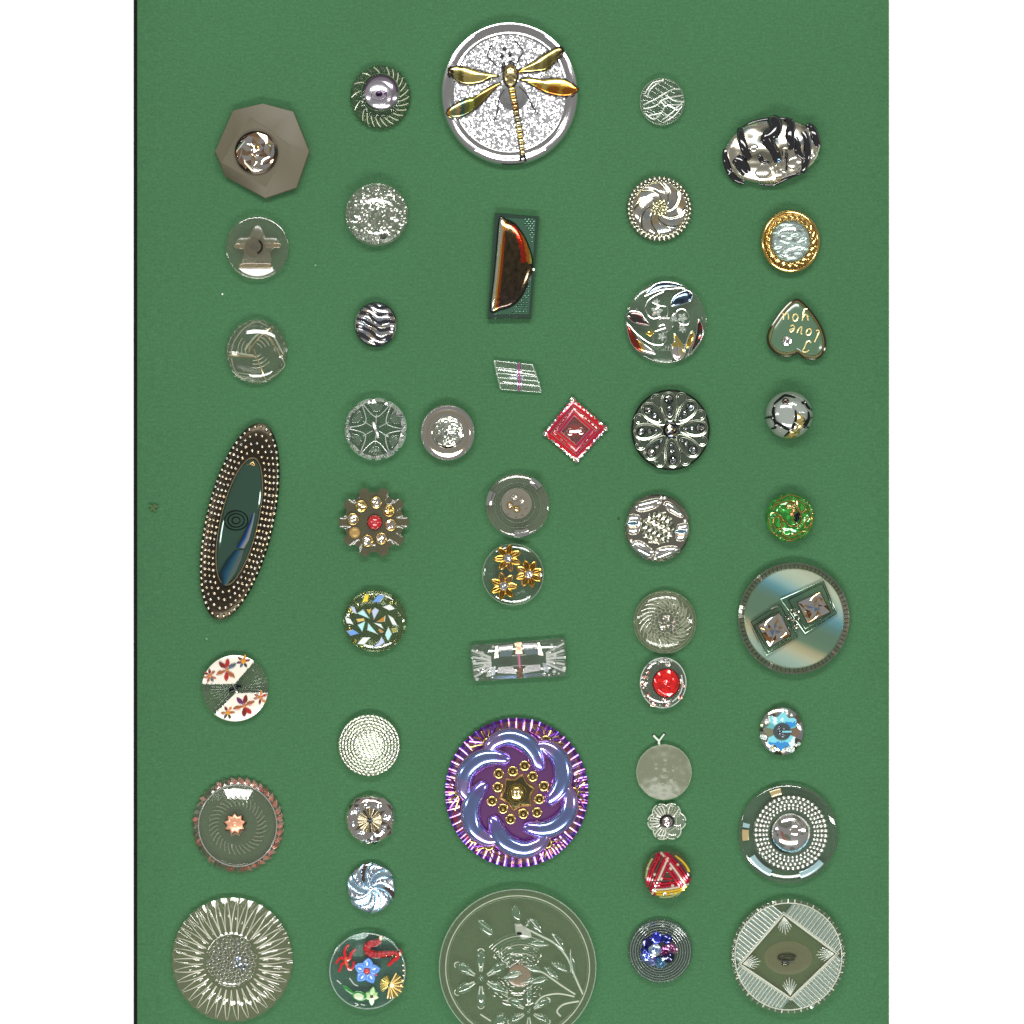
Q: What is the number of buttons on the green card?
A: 47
